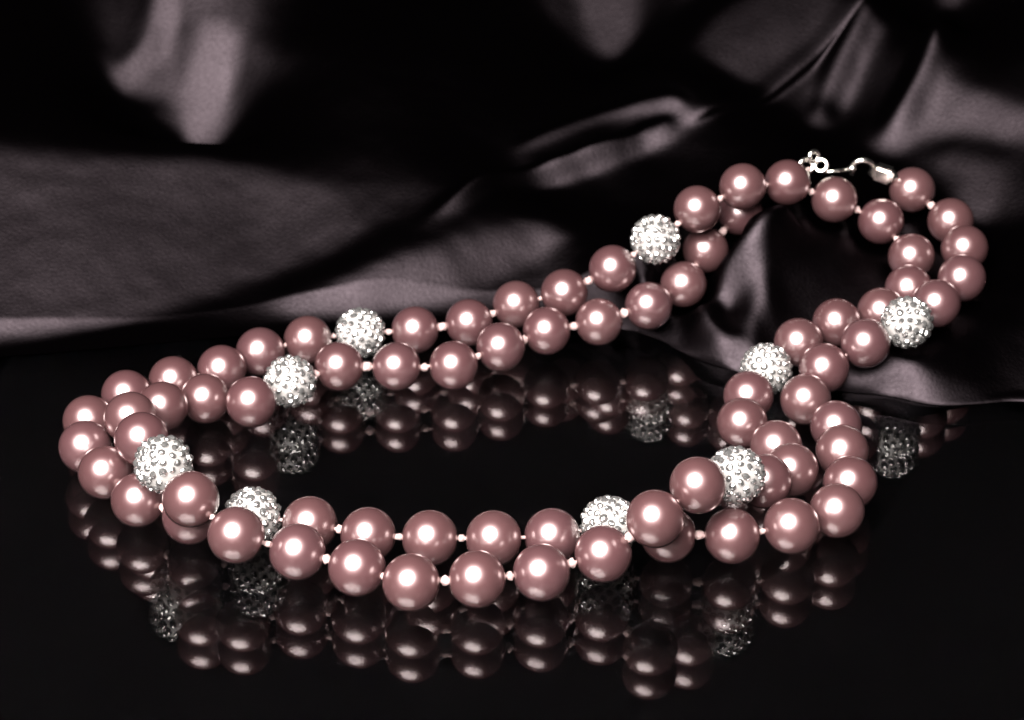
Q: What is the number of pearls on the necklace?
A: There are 75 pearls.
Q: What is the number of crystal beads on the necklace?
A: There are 9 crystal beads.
